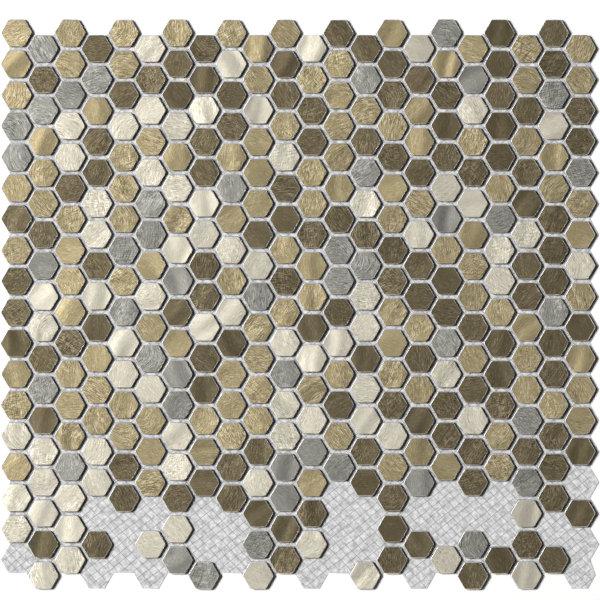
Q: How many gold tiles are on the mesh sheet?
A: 123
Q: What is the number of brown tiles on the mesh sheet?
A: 125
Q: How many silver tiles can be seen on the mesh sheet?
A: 76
